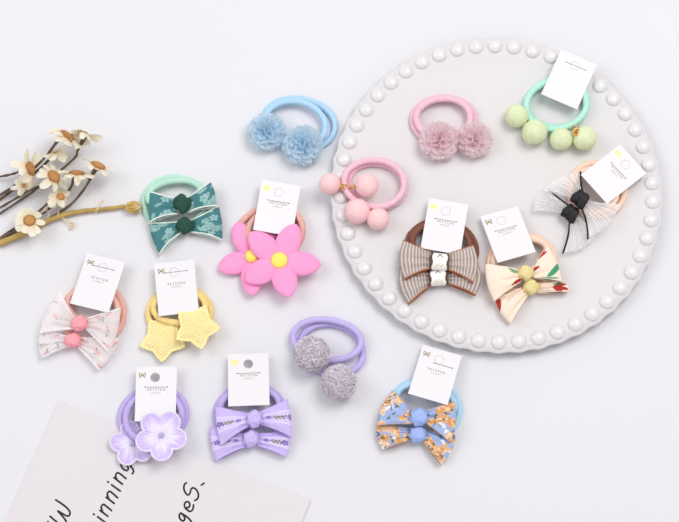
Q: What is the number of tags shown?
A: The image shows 10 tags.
